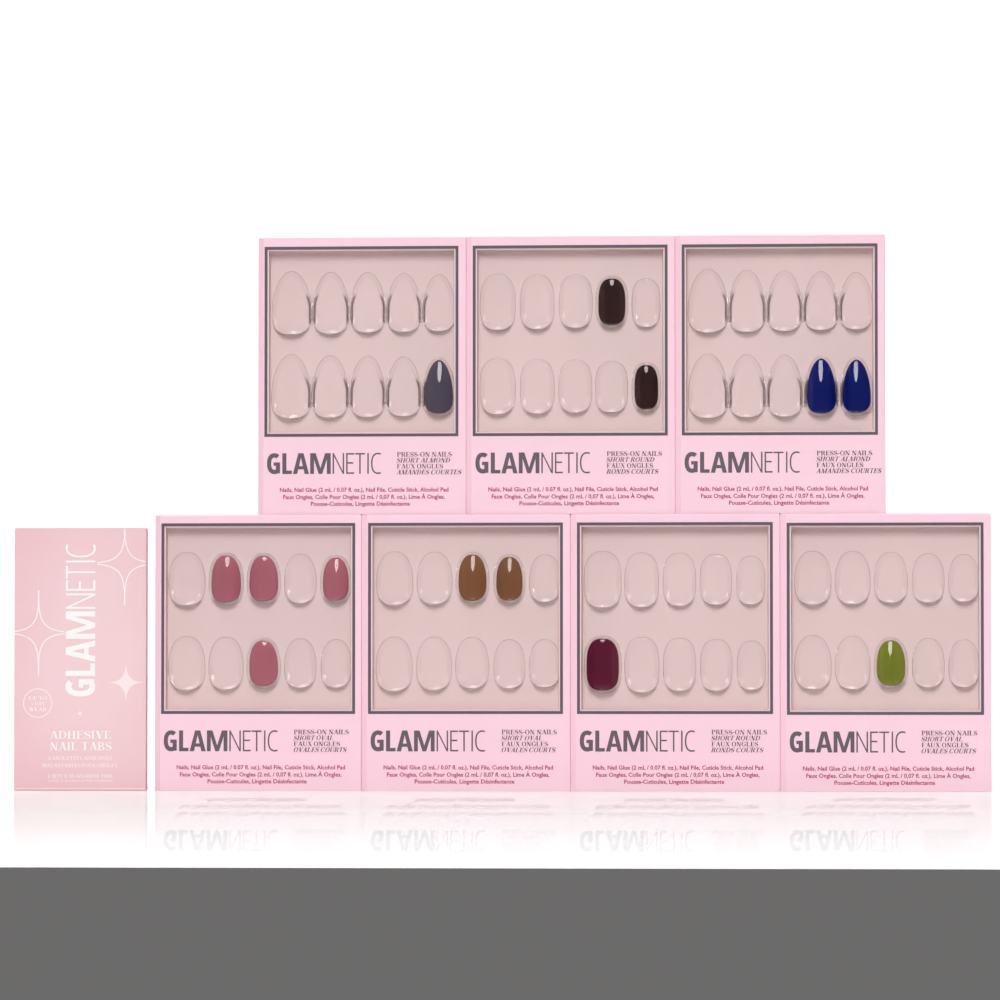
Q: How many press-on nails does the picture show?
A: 13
